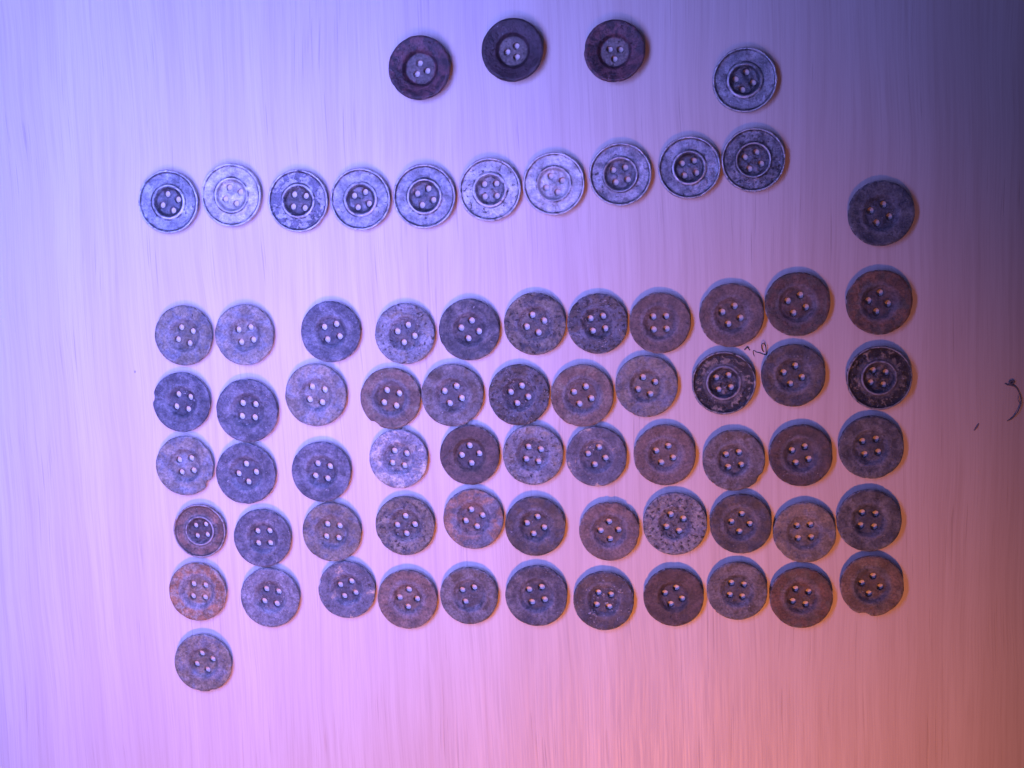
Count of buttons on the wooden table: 71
